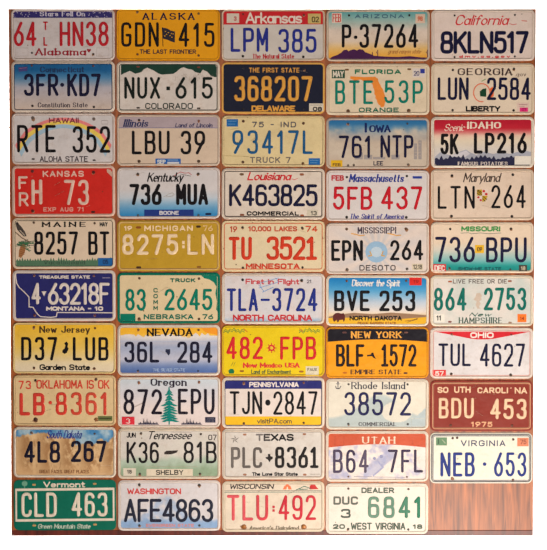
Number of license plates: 49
